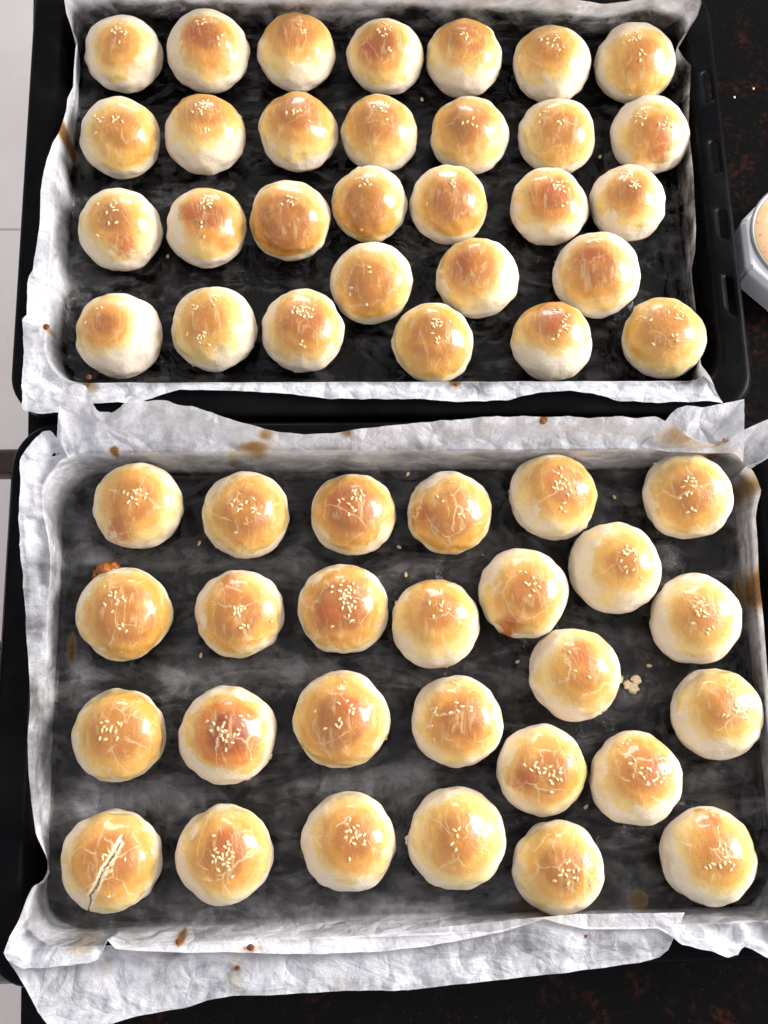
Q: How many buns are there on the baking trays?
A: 57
